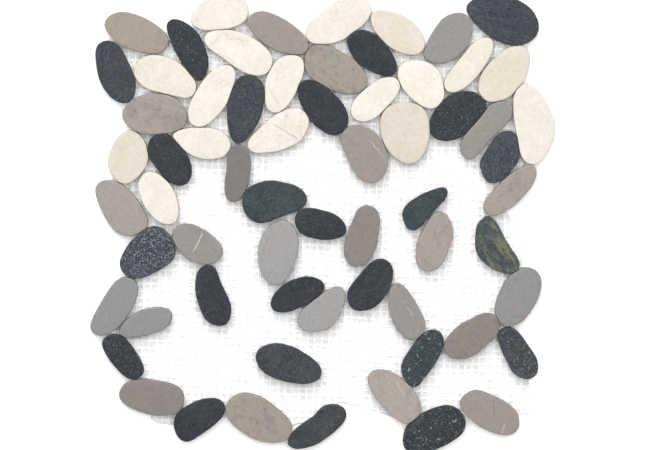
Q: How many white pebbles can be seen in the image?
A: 17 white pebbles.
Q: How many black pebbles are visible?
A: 24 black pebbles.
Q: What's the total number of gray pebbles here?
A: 24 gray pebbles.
